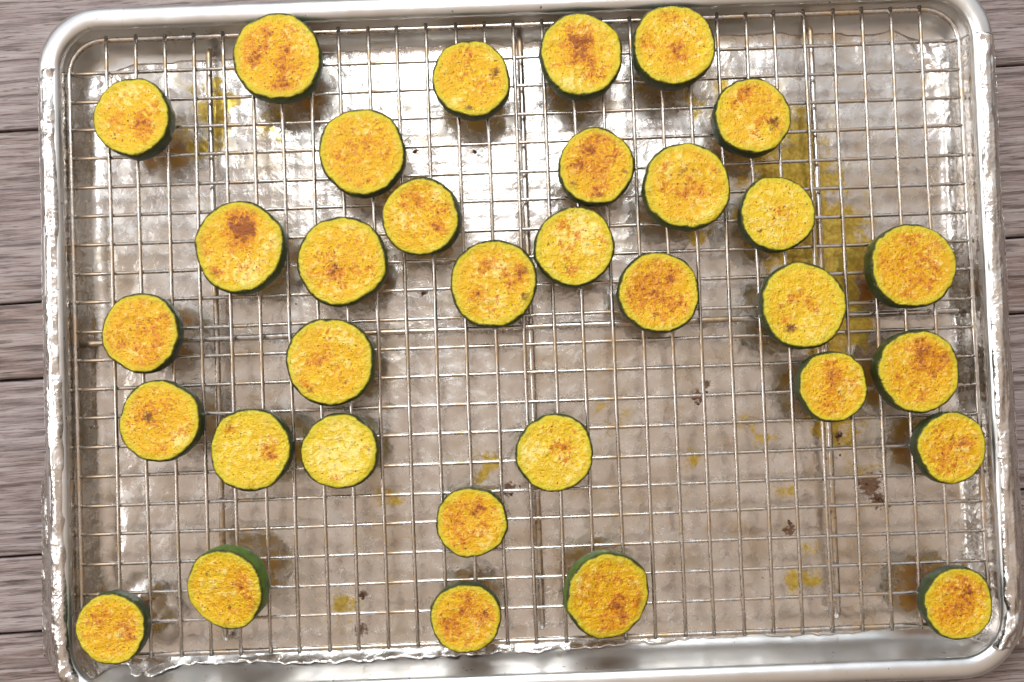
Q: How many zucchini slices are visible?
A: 33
